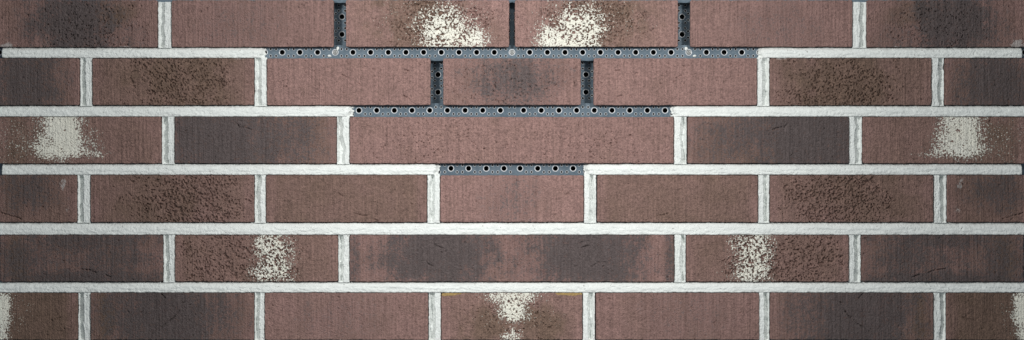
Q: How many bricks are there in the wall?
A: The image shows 37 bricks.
